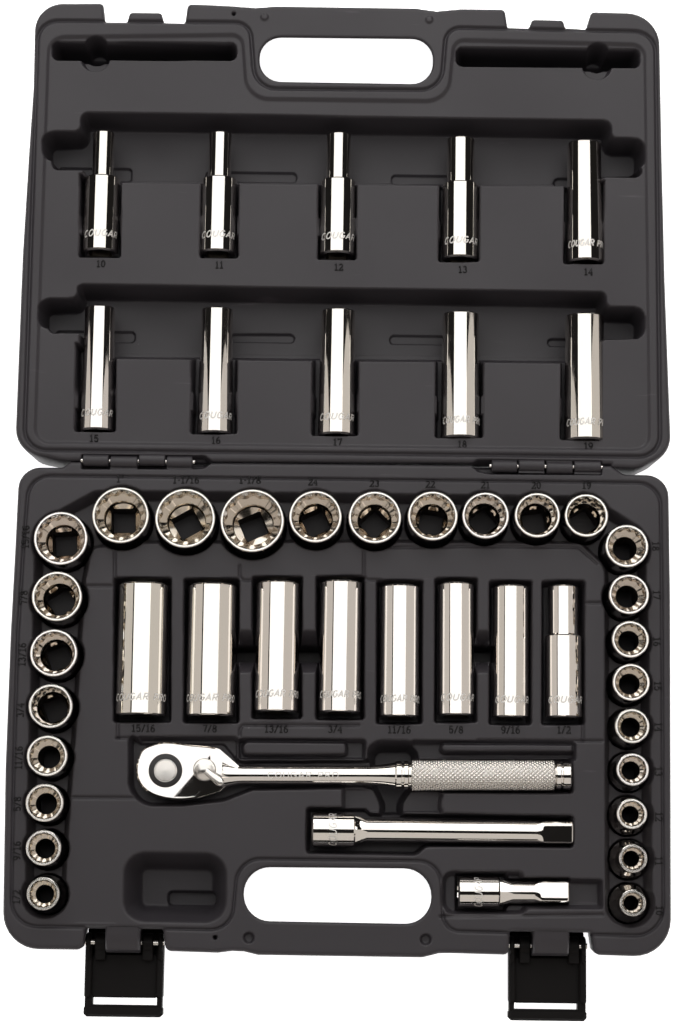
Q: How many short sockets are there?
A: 26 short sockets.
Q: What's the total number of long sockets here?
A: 18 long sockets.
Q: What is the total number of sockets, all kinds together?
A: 44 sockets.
